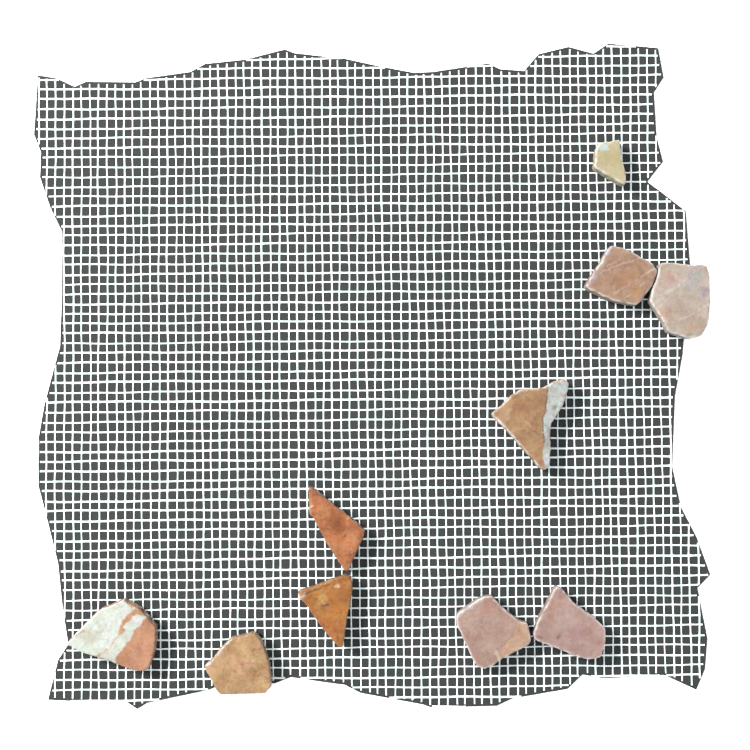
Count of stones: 10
